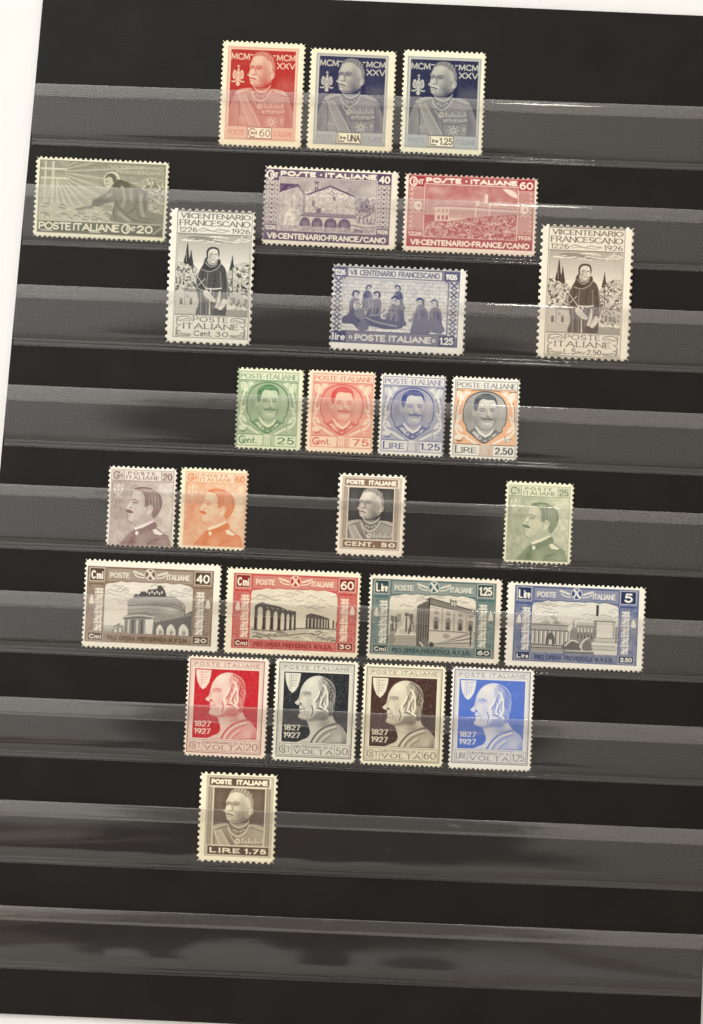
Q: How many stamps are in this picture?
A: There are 26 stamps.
